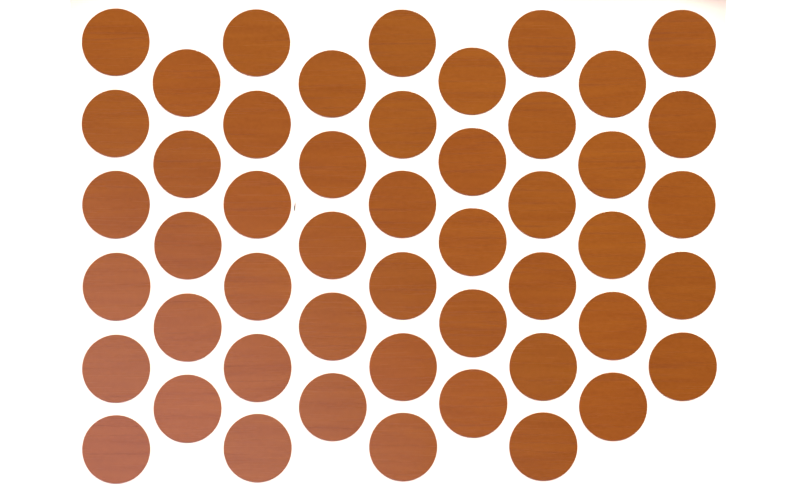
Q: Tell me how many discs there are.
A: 49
